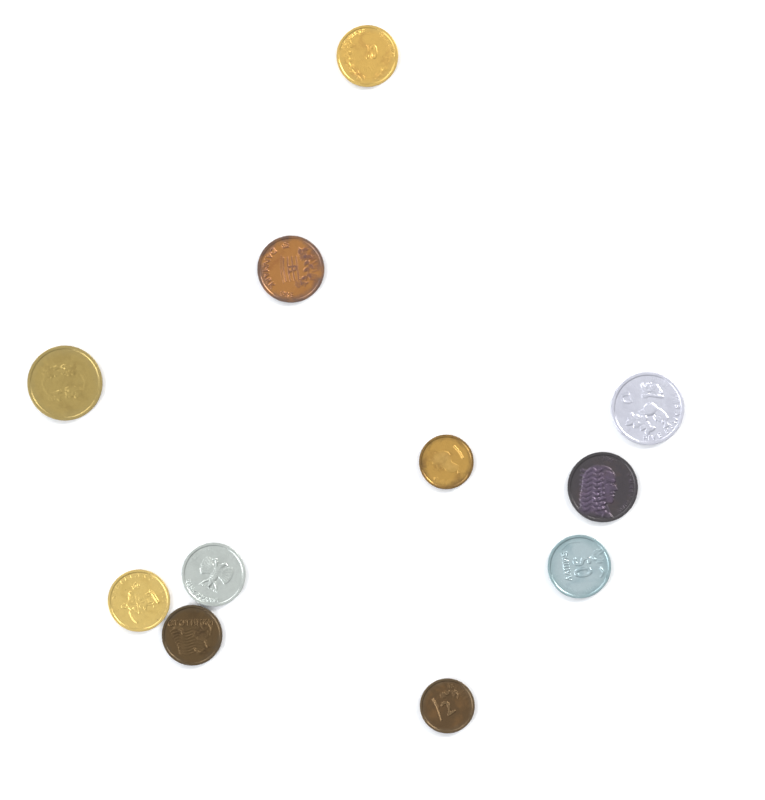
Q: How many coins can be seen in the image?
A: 11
